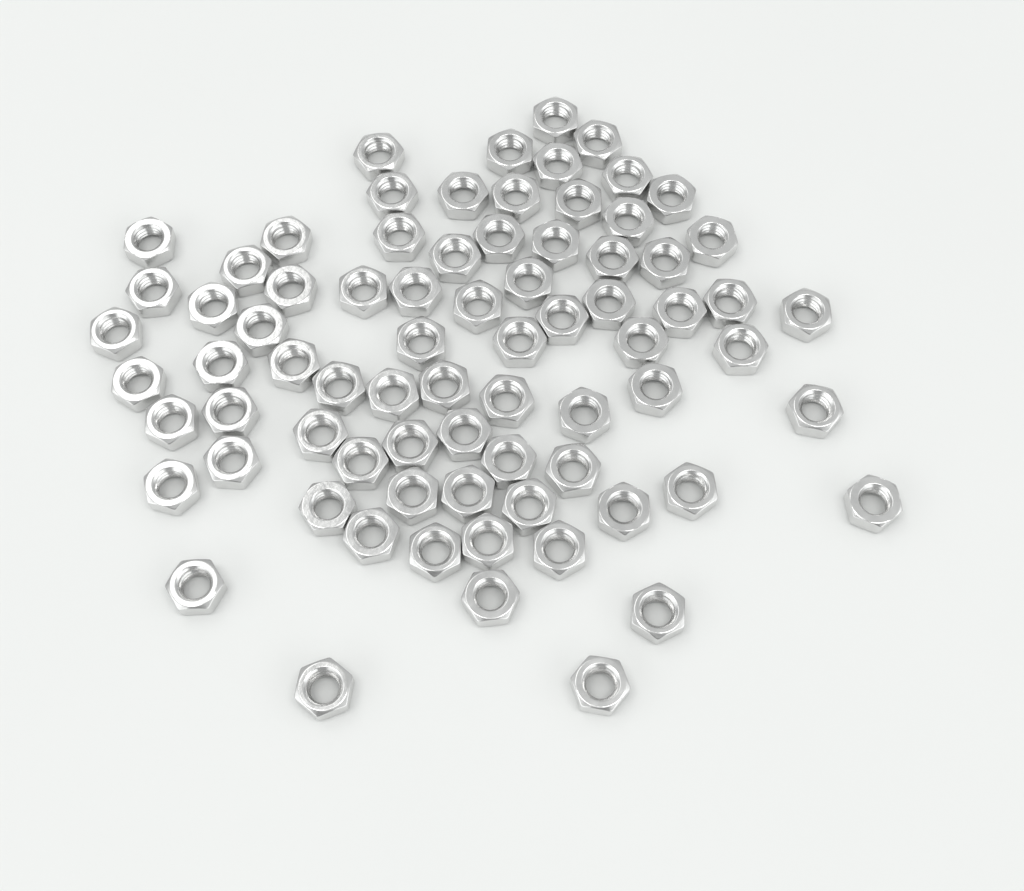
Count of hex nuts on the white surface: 76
